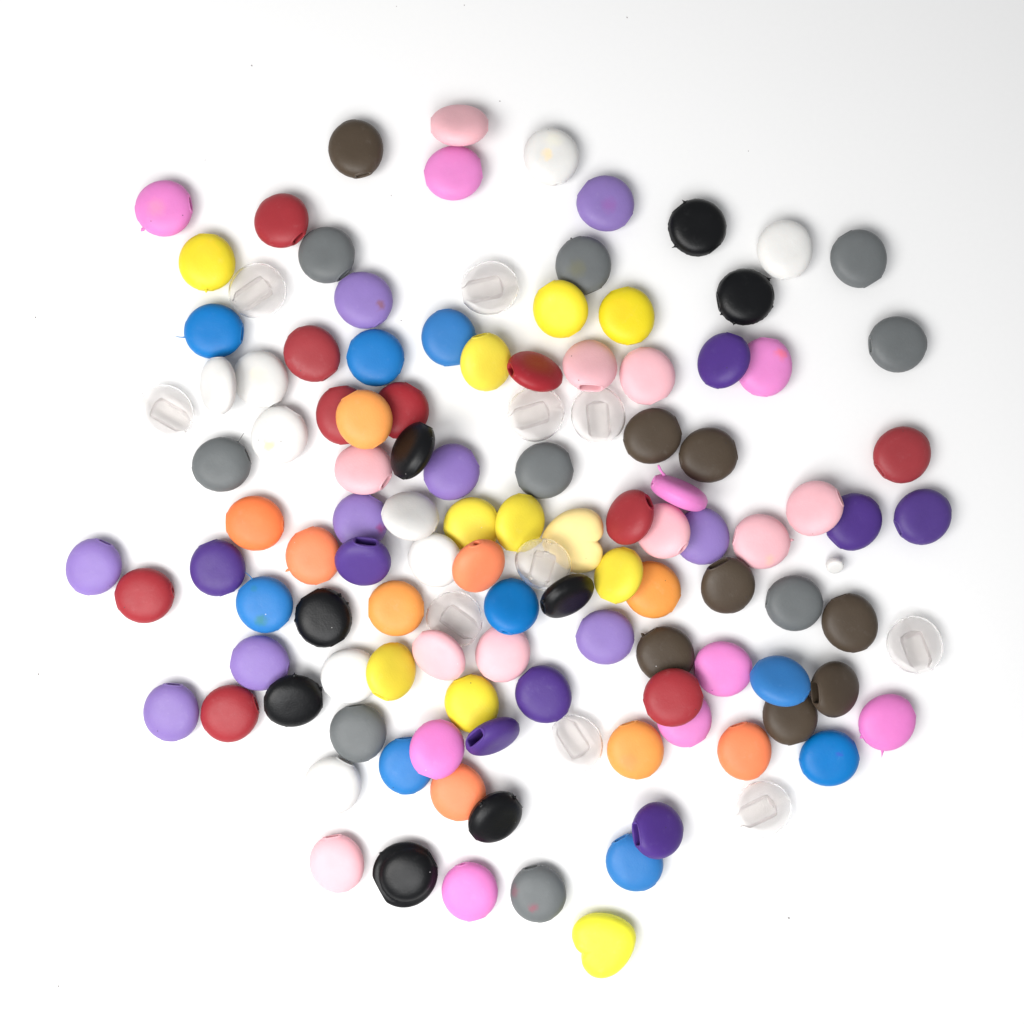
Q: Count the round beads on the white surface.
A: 117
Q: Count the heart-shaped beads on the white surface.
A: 2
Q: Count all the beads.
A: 119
